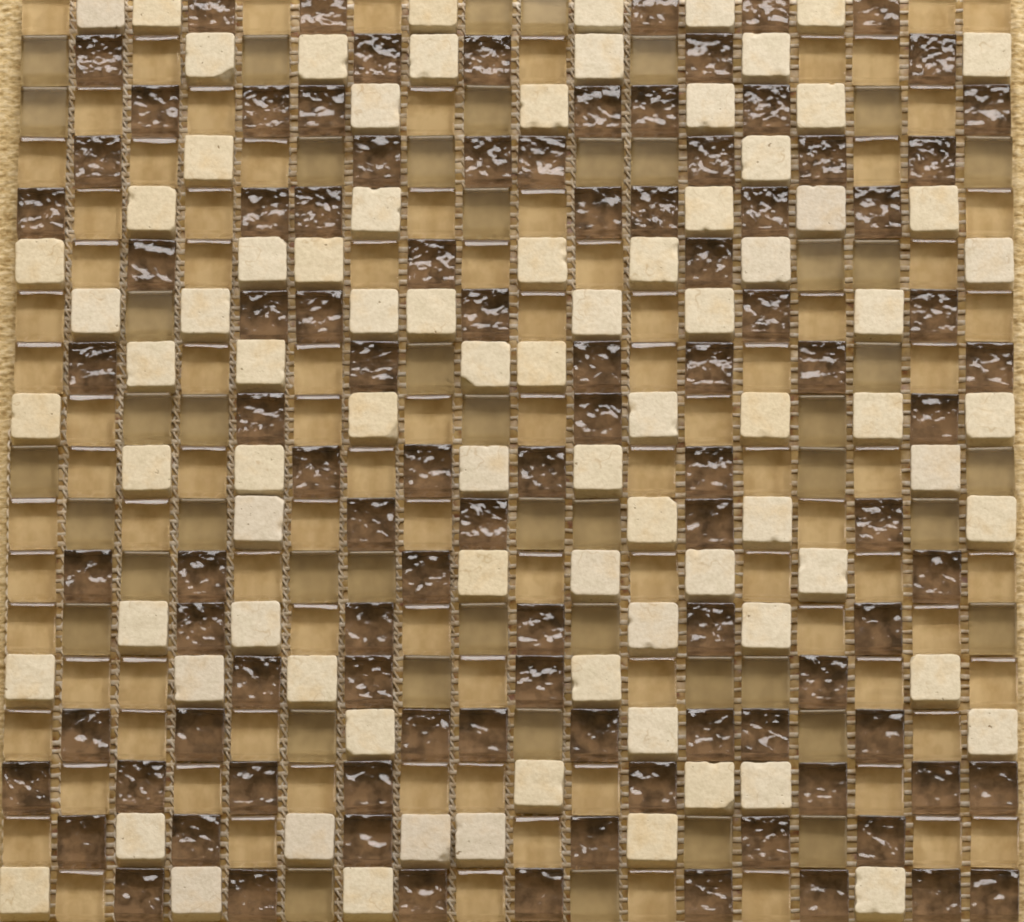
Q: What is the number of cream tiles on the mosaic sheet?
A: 84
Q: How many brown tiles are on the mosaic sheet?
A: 99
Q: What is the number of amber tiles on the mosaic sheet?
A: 93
